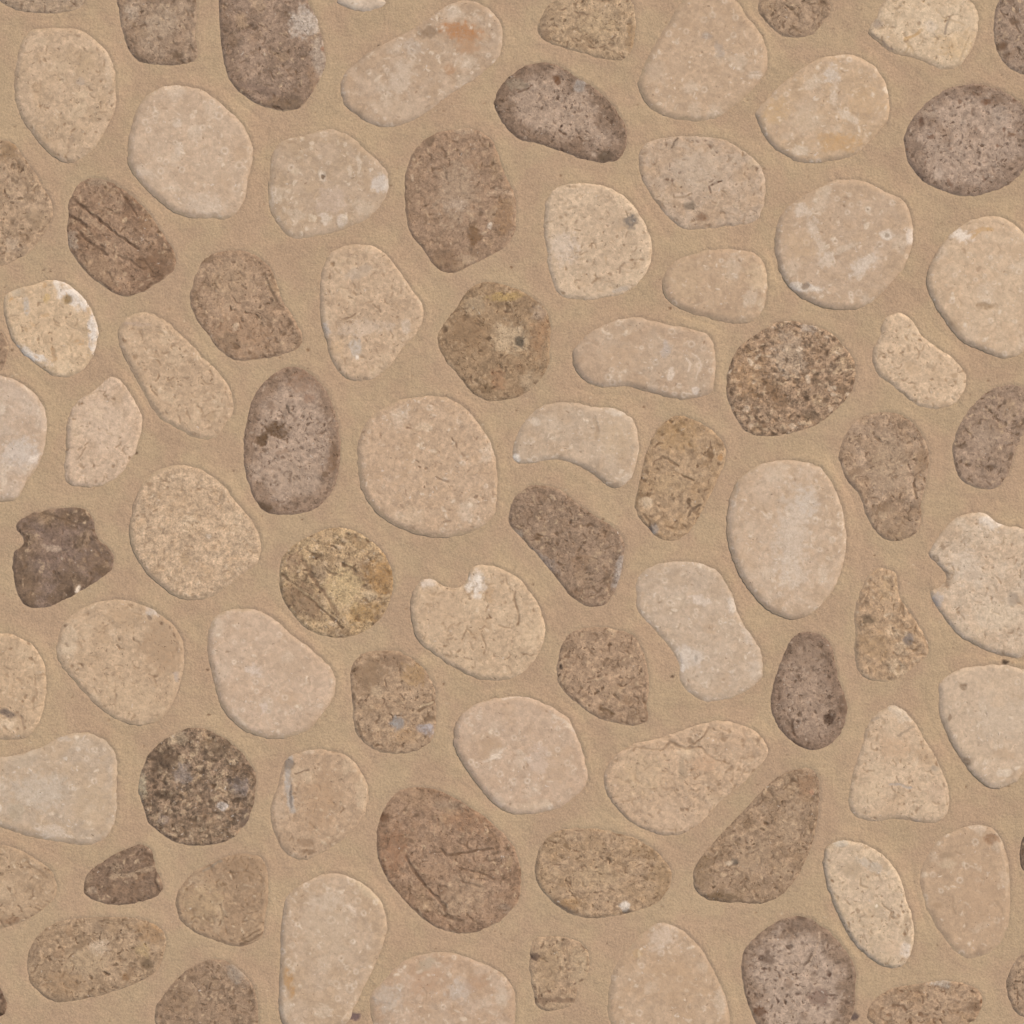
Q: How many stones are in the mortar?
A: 82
